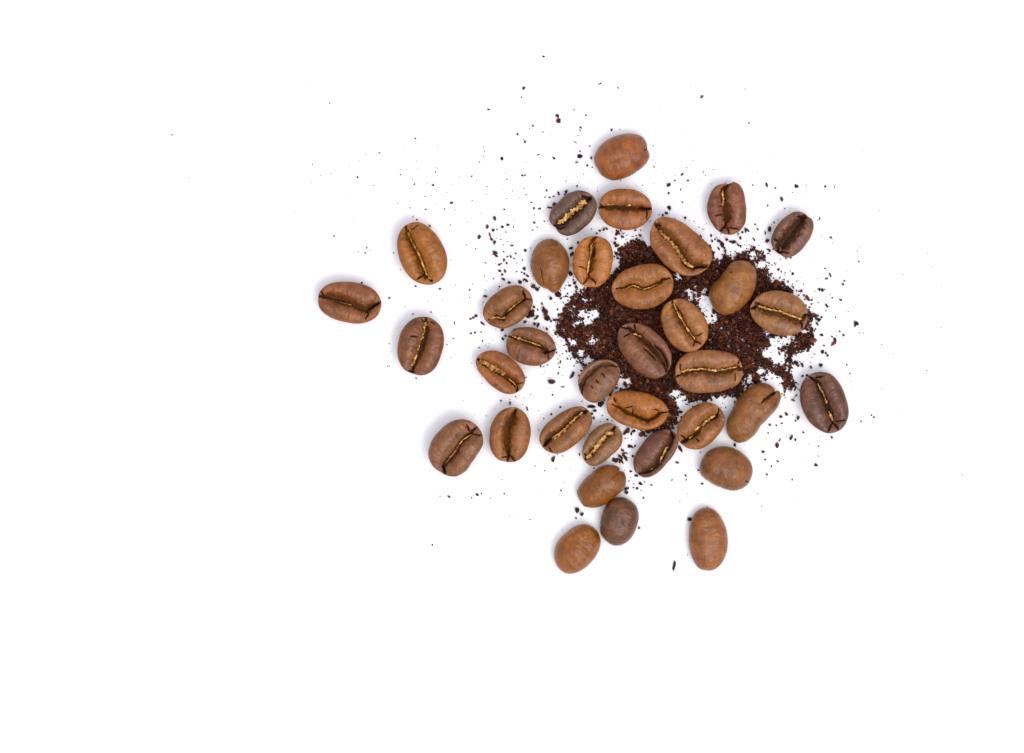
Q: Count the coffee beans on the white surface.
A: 35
